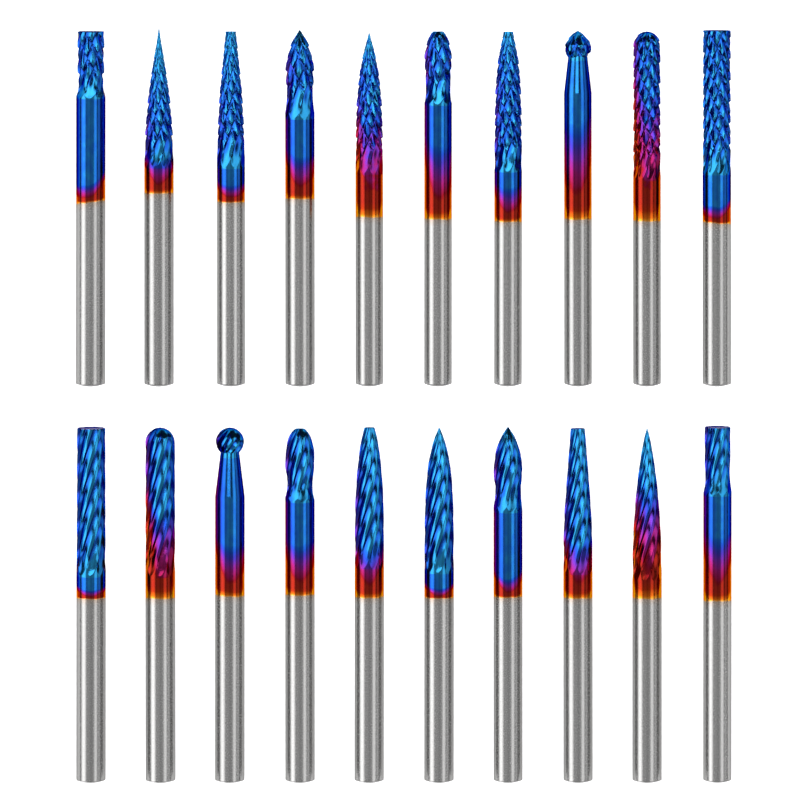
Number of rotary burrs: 20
